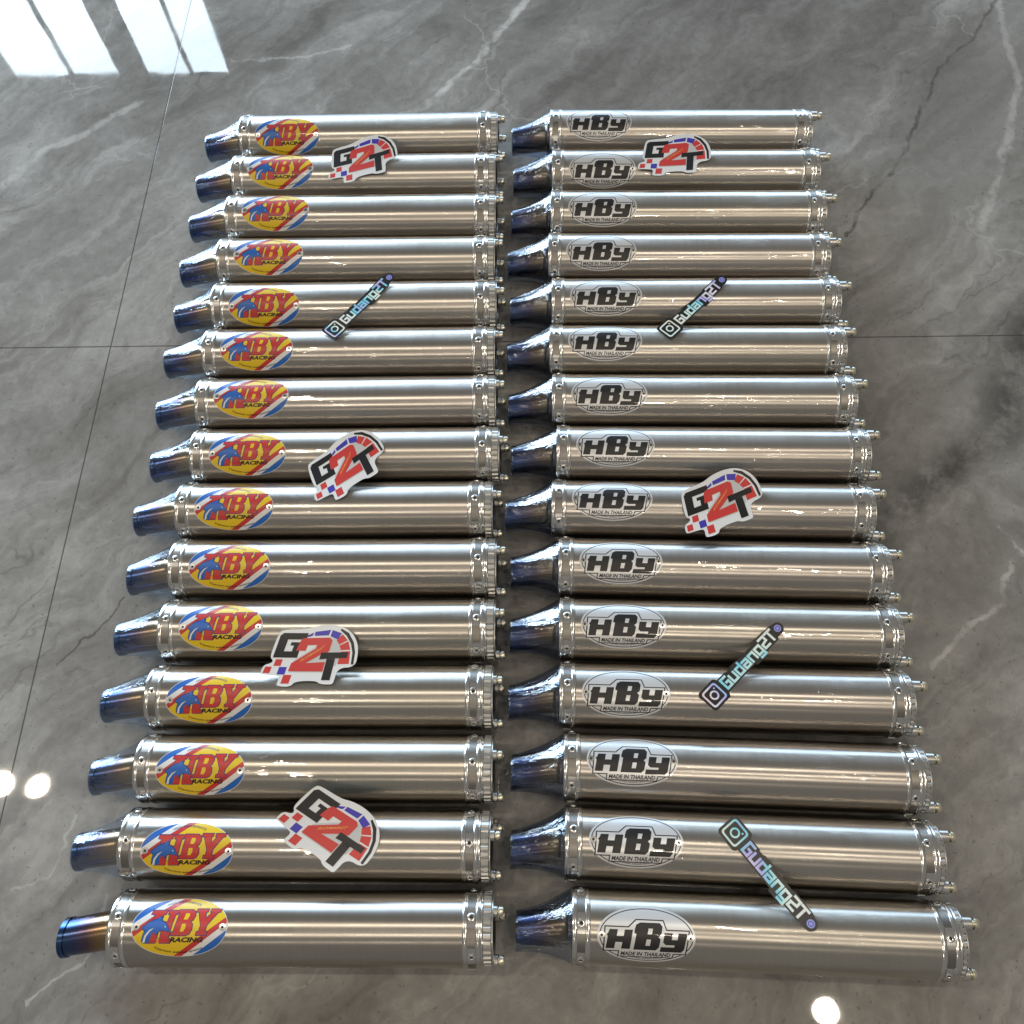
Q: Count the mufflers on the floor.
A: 30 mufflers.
